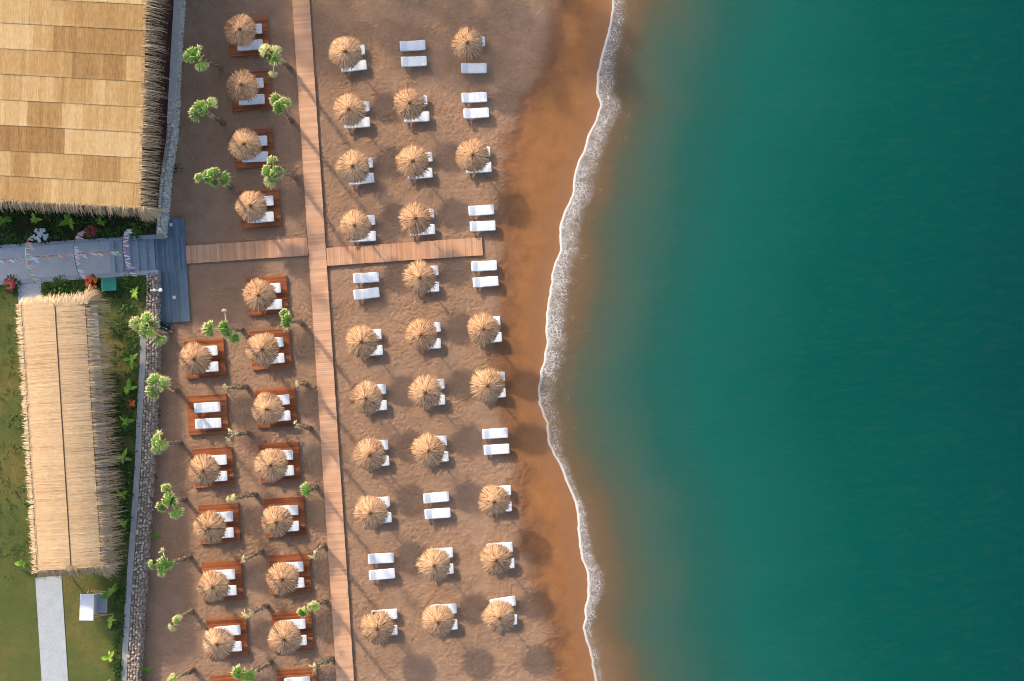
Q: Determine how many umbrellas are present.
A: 41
